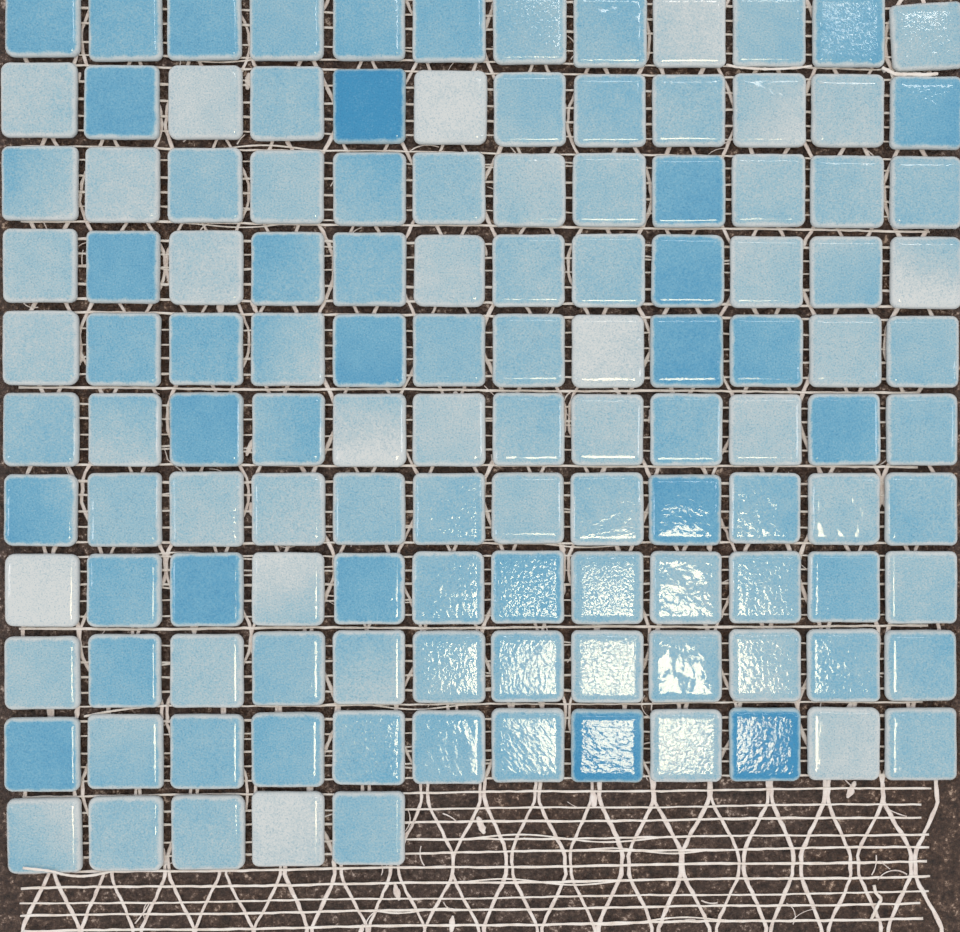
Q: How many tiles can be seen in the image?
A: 125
